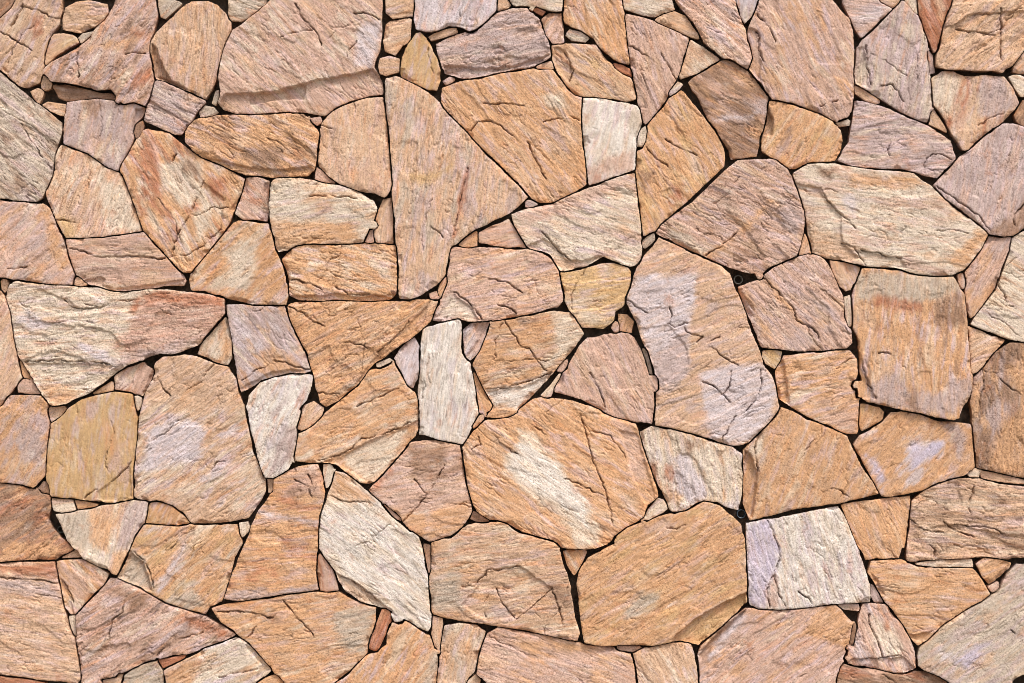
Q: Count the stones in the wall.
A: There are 200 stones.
